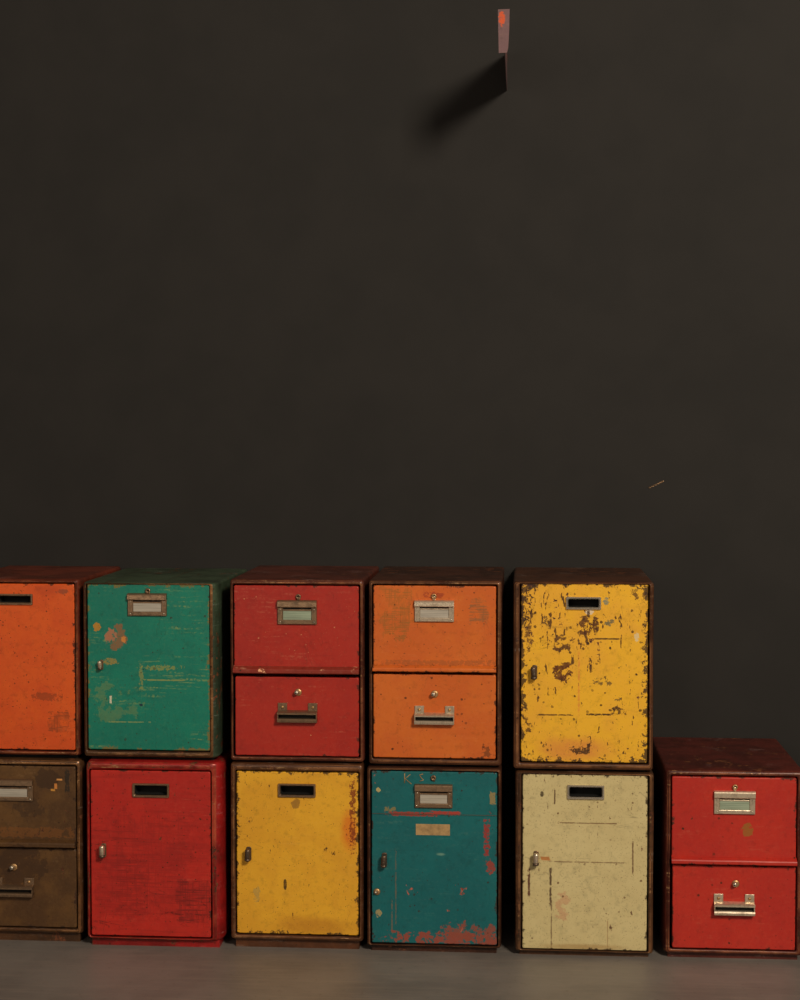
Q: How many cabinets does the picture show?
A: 11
